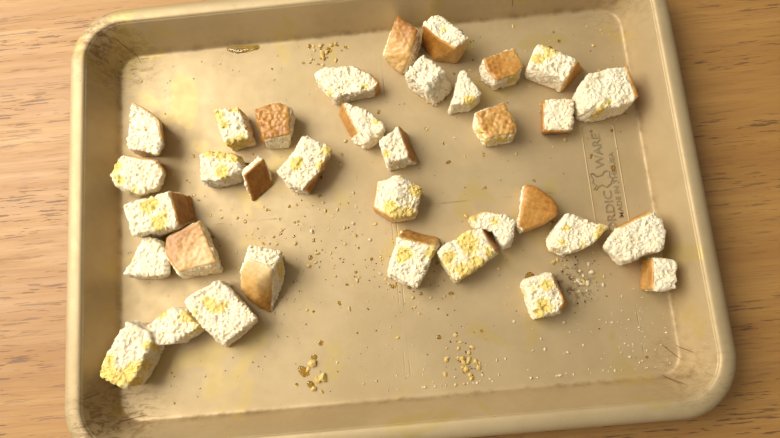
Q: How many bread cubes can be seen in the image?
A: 35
